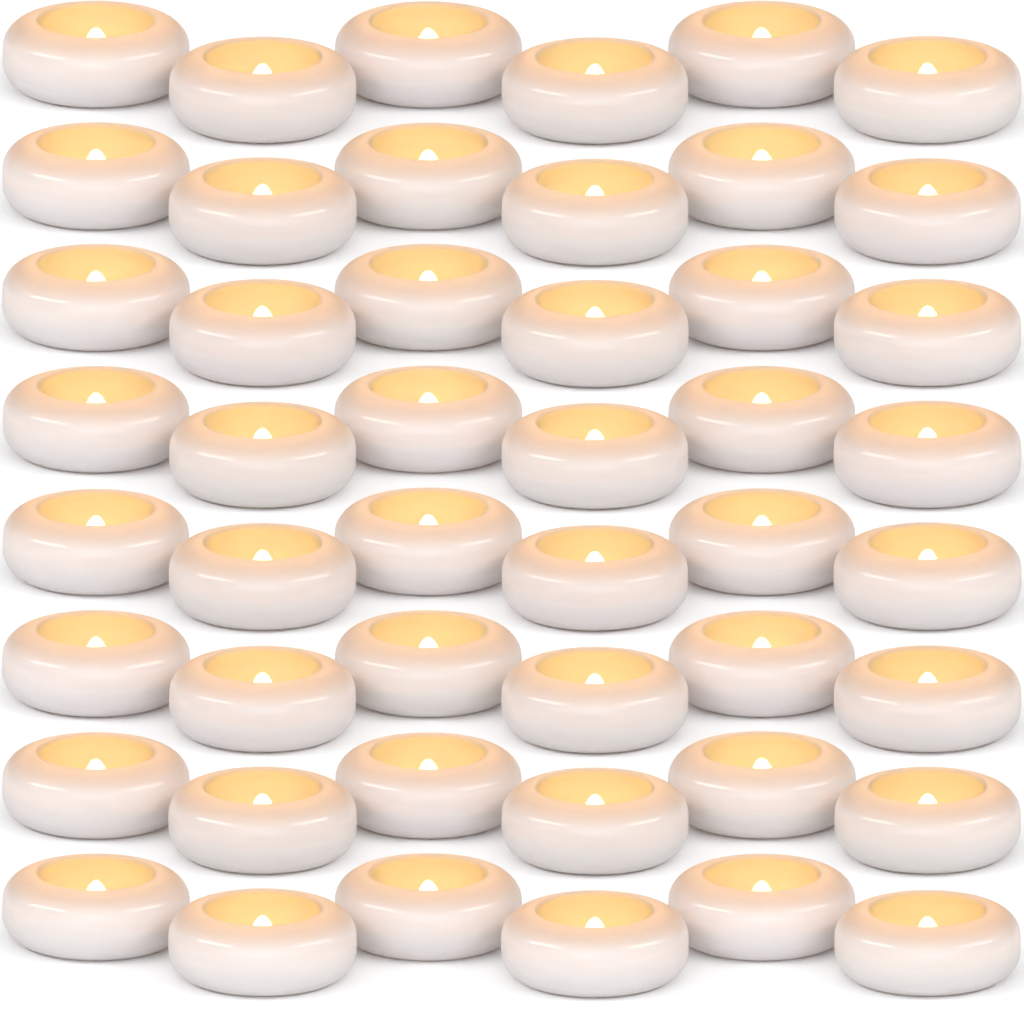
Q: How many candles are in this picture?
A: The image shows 48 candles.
